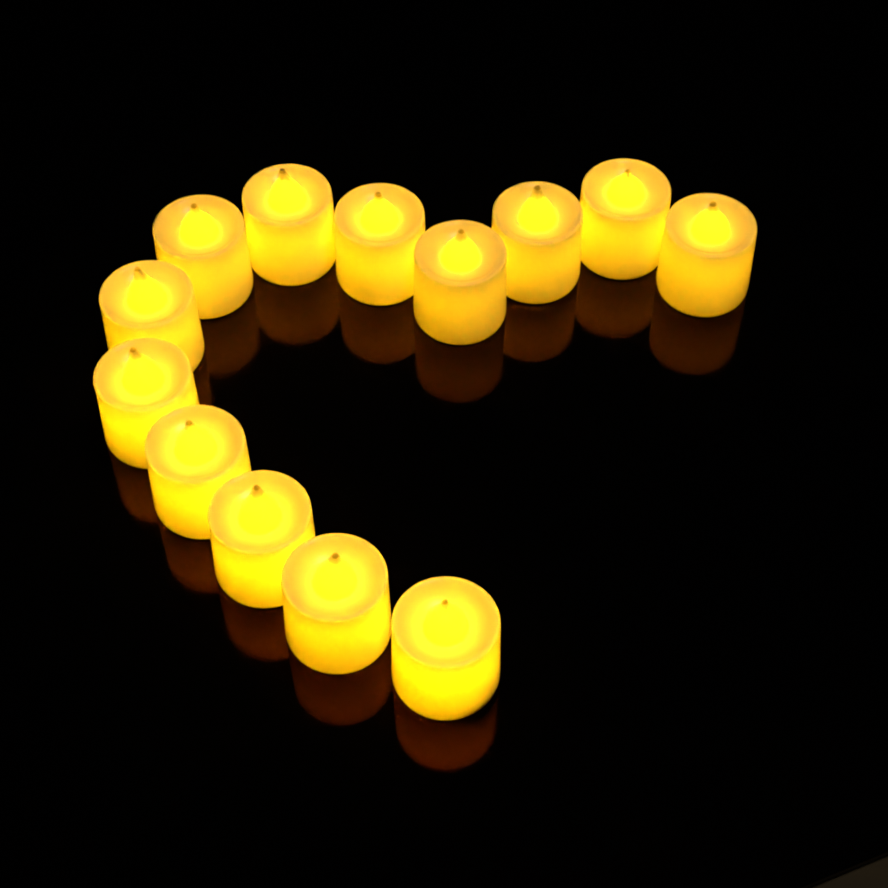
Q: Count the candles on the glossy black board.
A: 13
